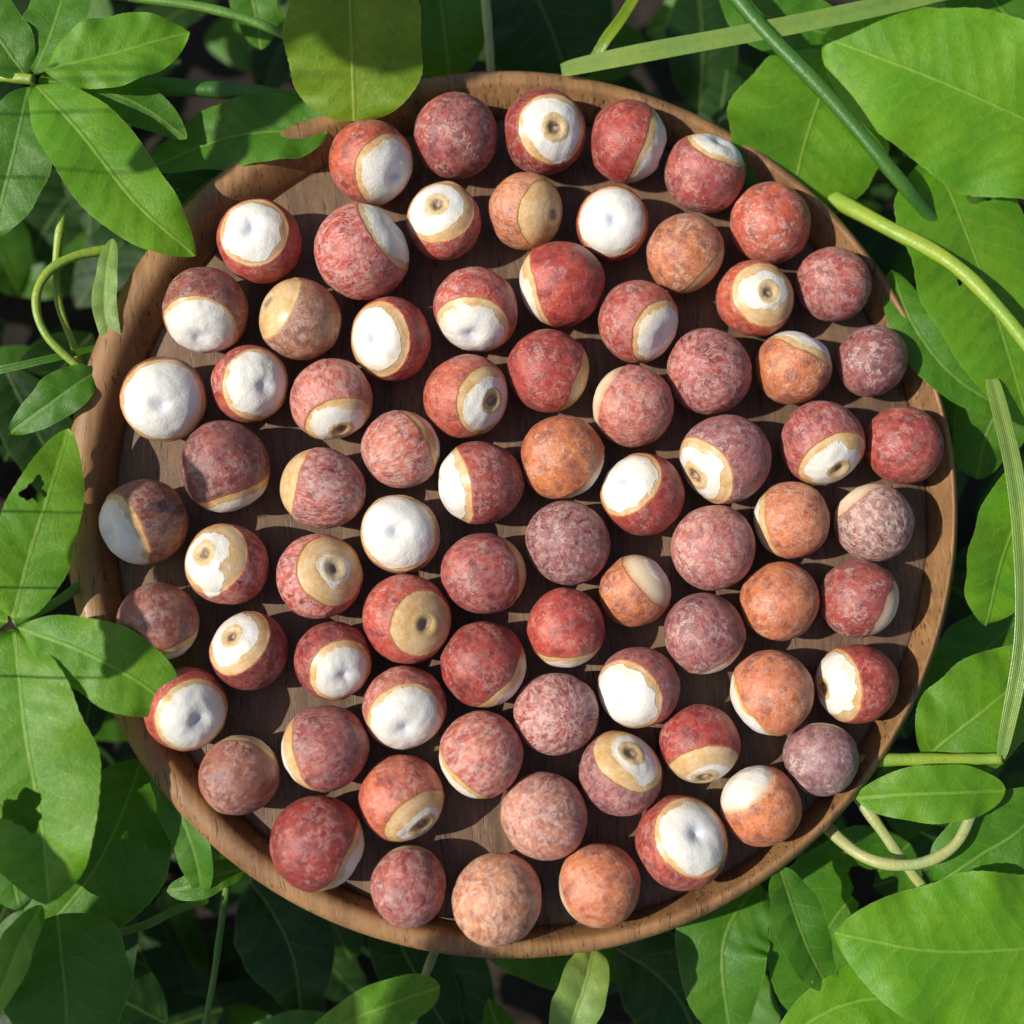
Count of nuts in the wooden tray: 77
